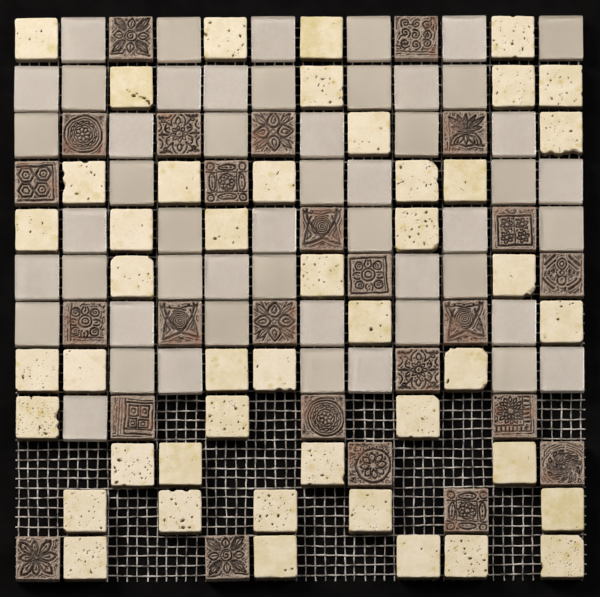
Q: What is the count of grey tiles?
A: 51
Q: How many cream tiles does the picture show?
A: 46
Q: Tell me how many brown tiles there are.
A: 25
